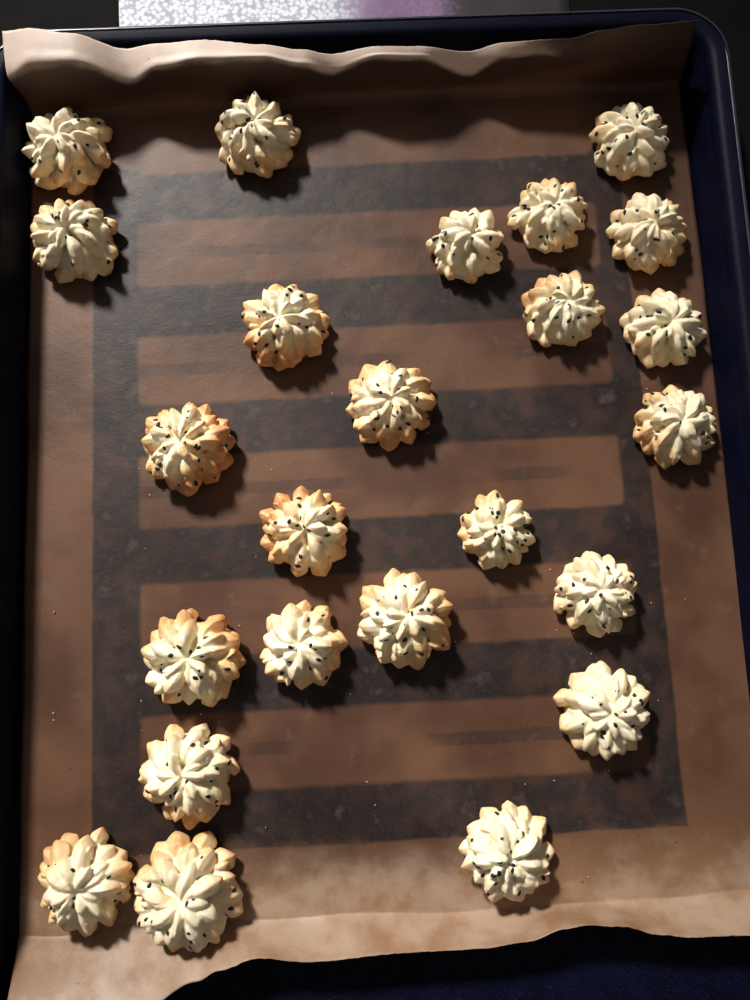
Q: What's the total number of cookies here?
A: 24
